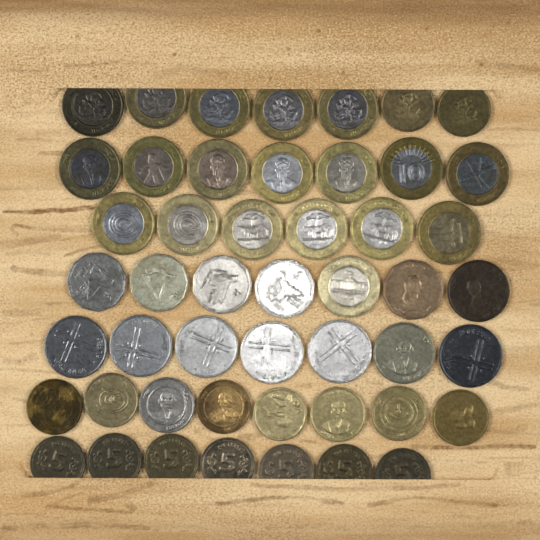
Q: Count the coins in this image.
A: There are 49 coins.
